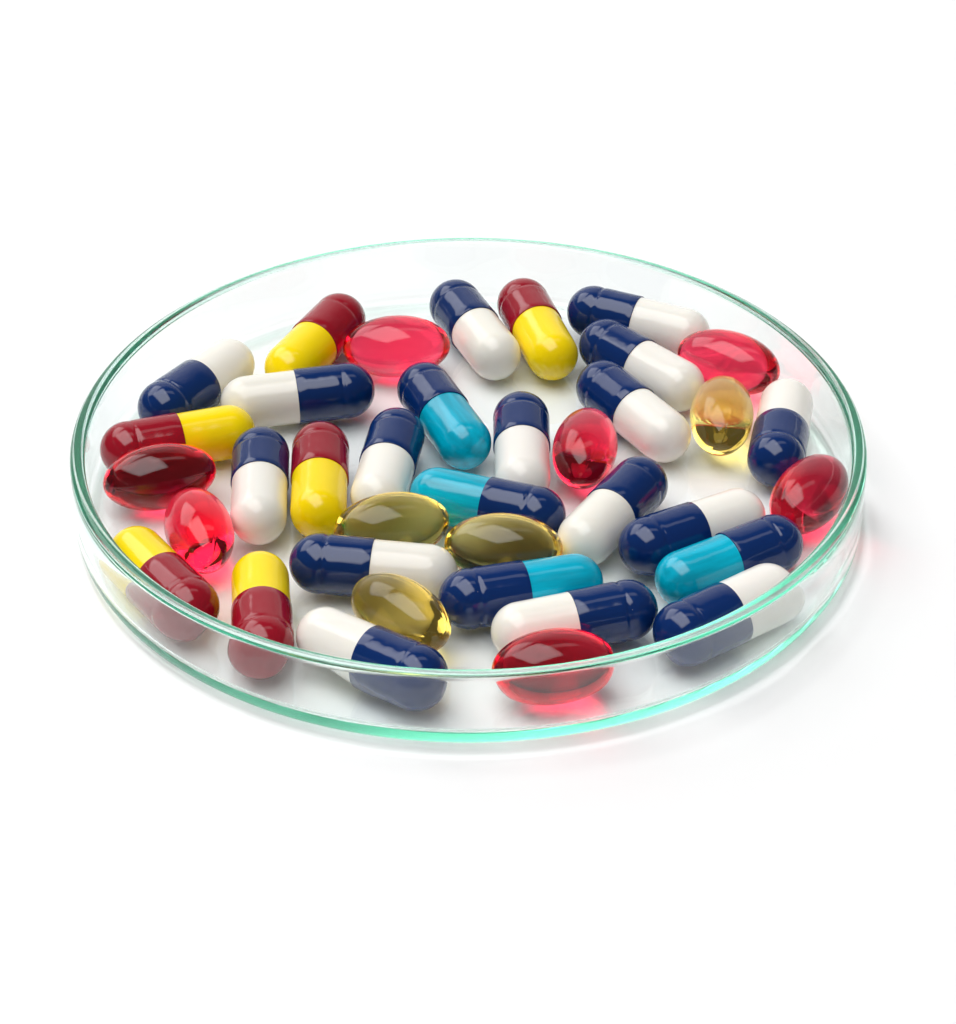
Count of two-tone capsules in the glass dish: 26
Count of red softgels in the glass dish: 7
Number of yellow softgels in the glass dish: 4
